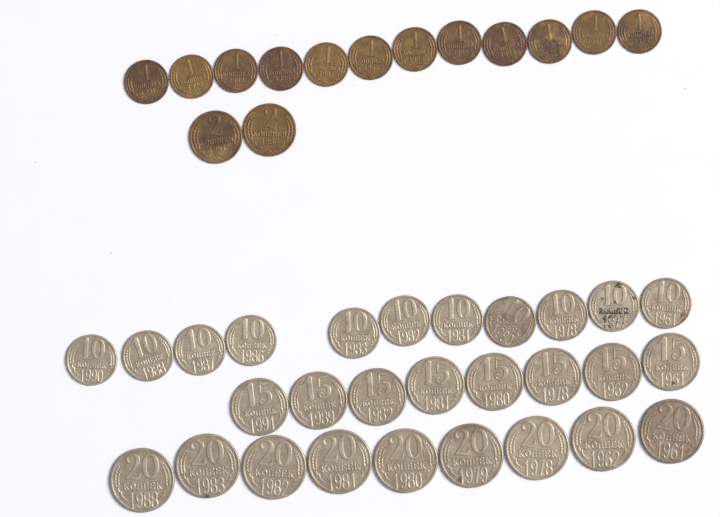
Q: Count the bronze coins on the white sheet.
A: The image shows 14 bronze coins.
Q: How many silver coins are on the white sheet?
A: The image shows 28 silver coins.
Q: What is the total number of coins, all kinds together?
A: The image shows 42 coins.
